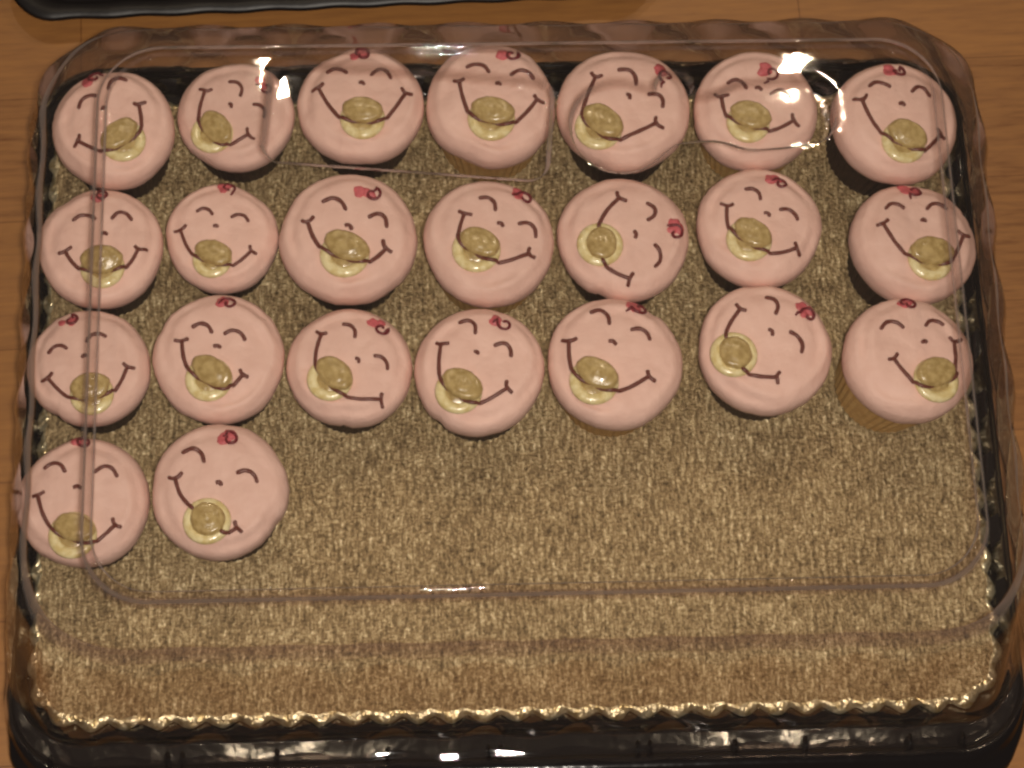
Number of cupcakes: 23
